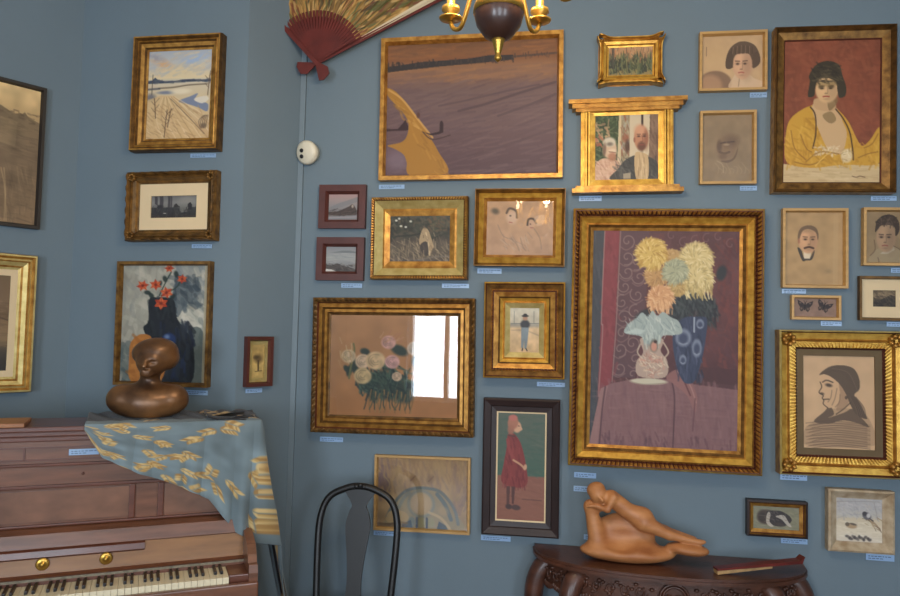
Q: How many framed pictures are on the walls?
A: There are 28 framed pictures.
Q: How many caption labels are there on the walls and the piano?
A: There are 27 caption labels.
